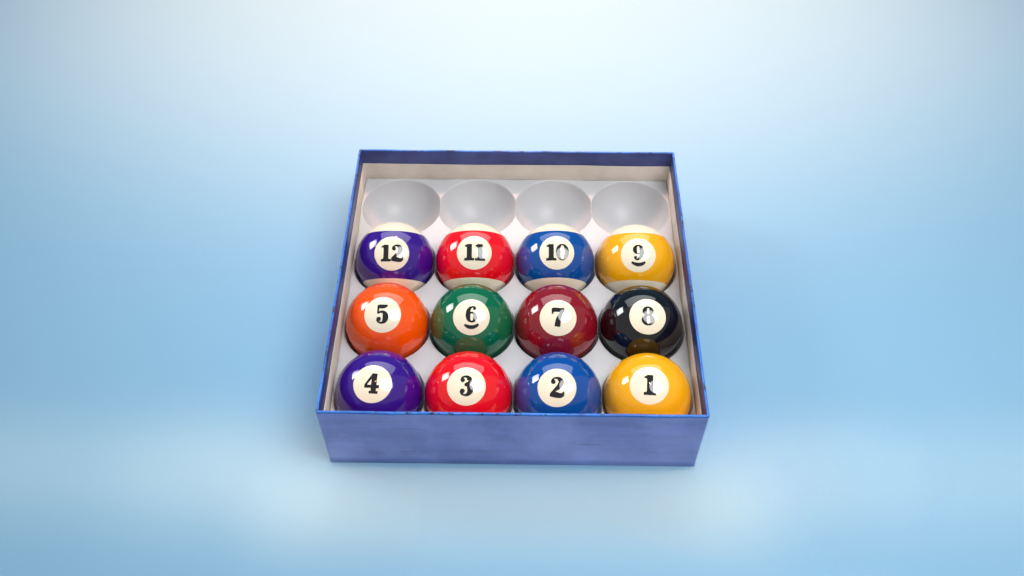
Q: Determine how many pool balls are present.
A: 12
